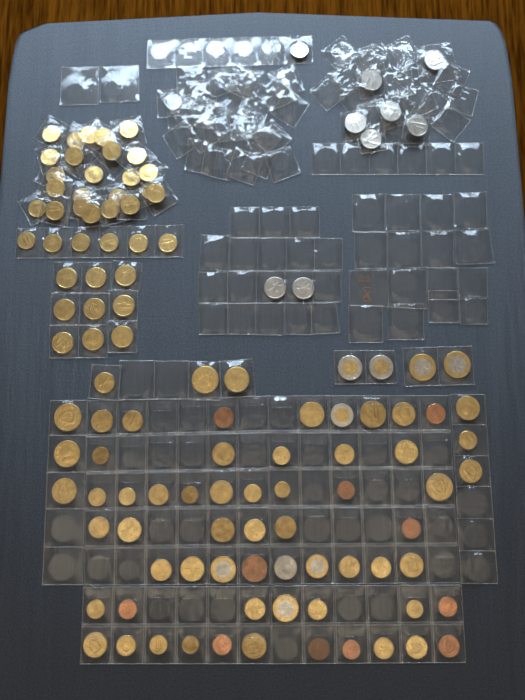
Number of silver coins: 10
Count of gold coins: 87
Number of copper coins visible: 11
